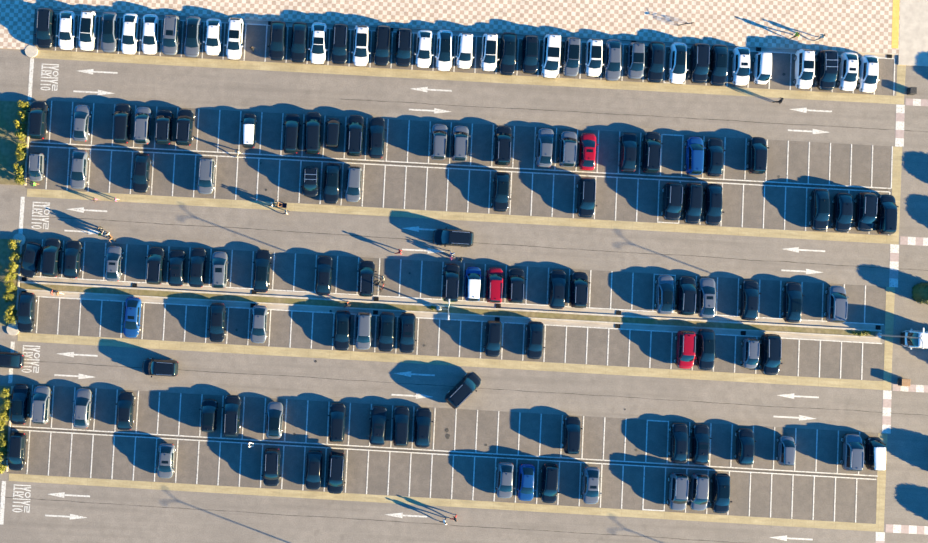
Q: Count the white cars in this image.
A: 20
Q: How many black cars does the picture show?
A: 87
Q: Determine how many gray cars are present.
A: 34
